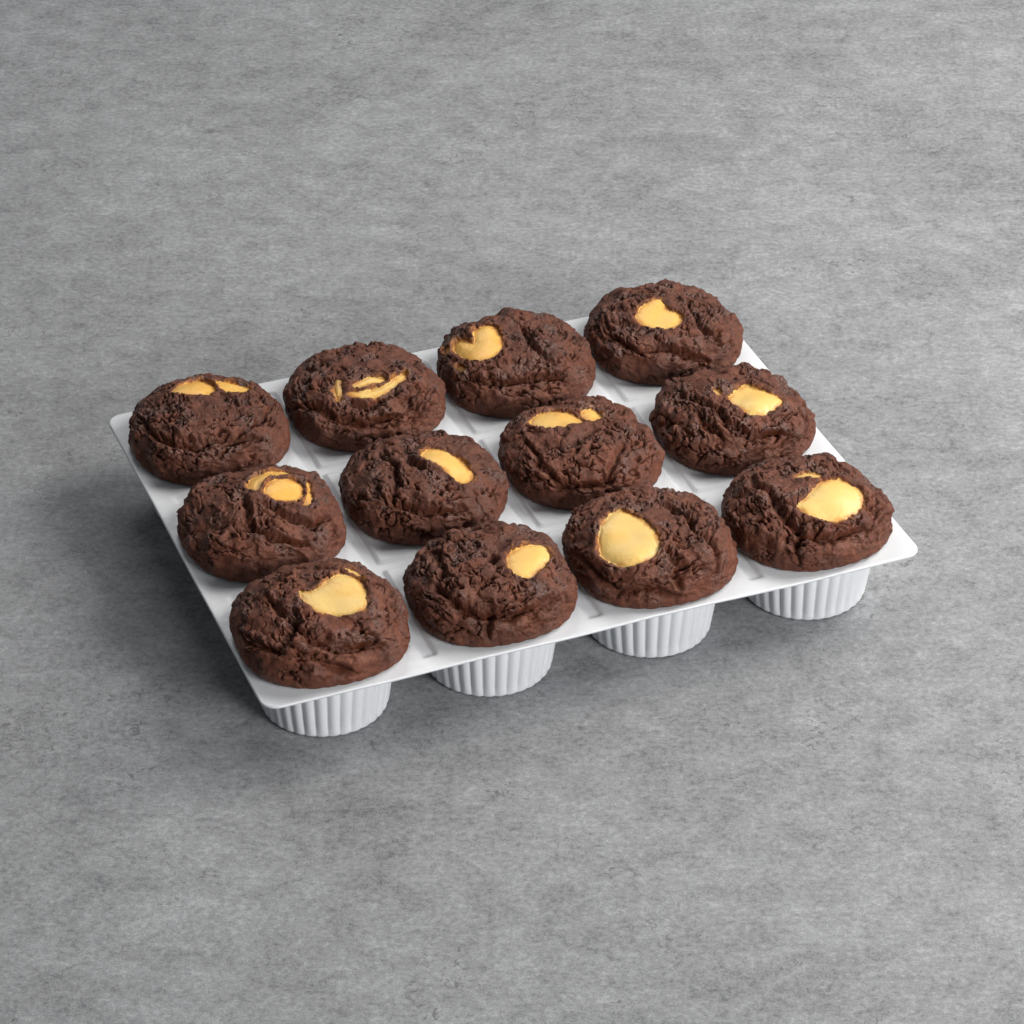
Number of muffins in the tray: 12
